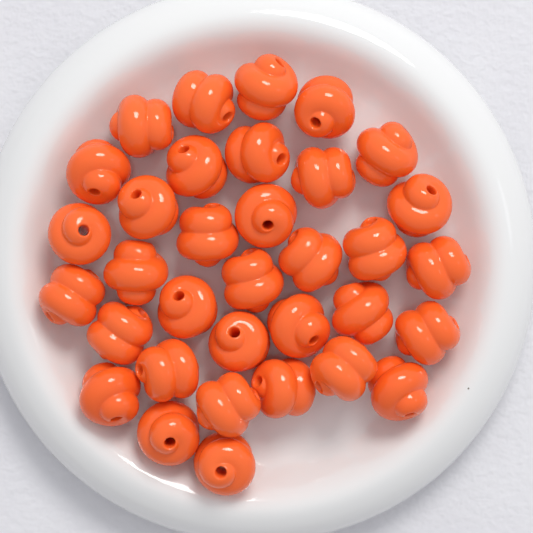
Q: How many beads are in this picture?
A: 34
